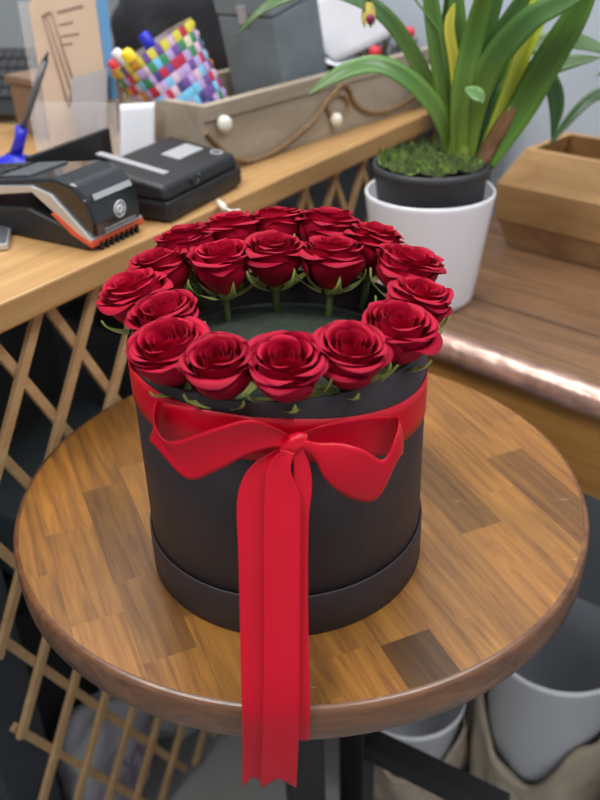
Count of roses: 18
